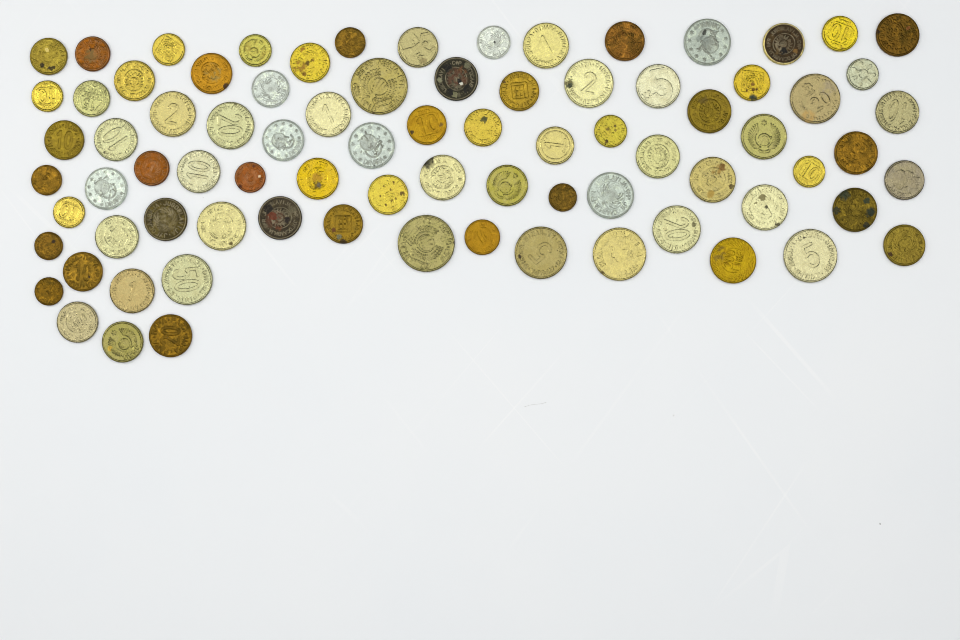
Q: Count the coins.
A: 81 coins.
